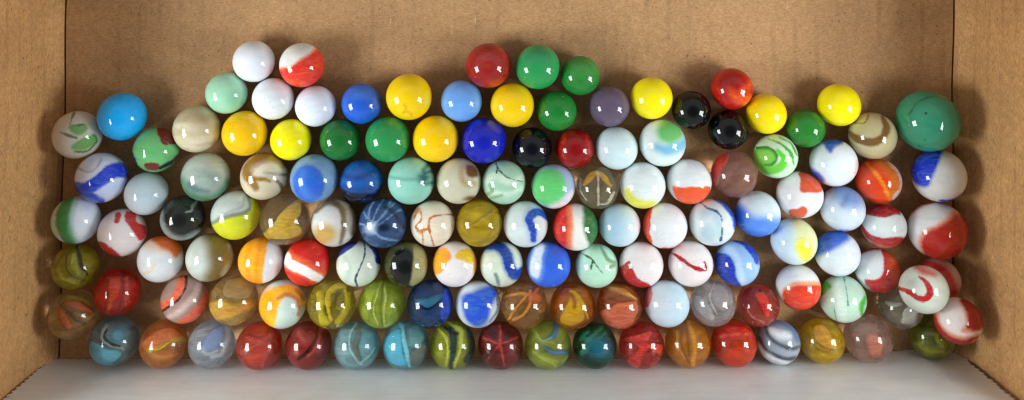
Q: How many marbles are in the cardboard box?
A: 130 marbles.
